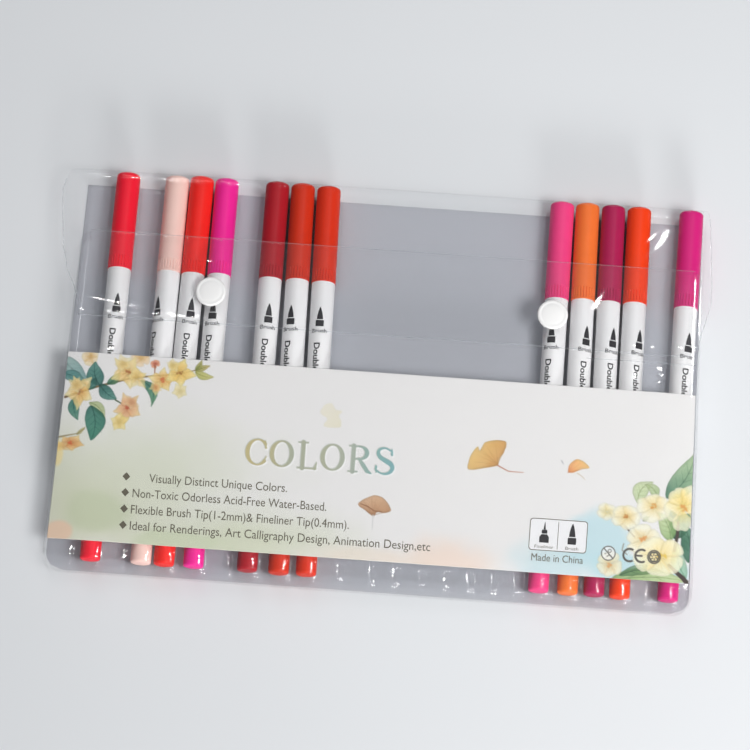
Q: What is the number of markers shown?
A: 12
